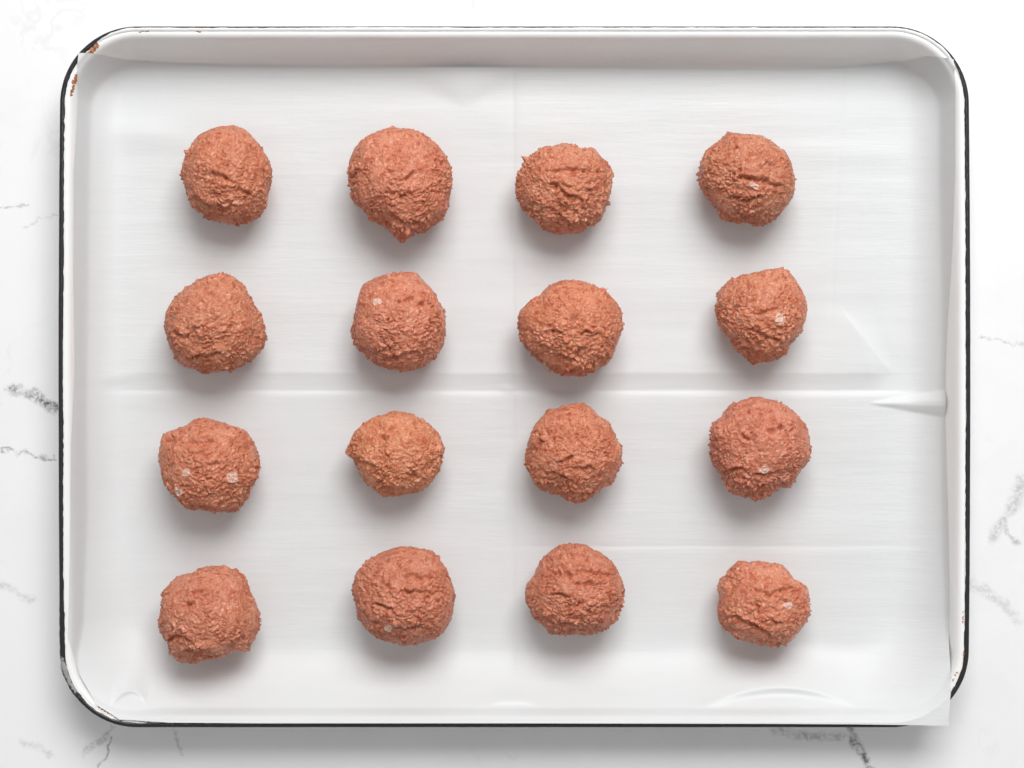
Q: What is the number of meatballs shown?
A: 16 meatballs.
